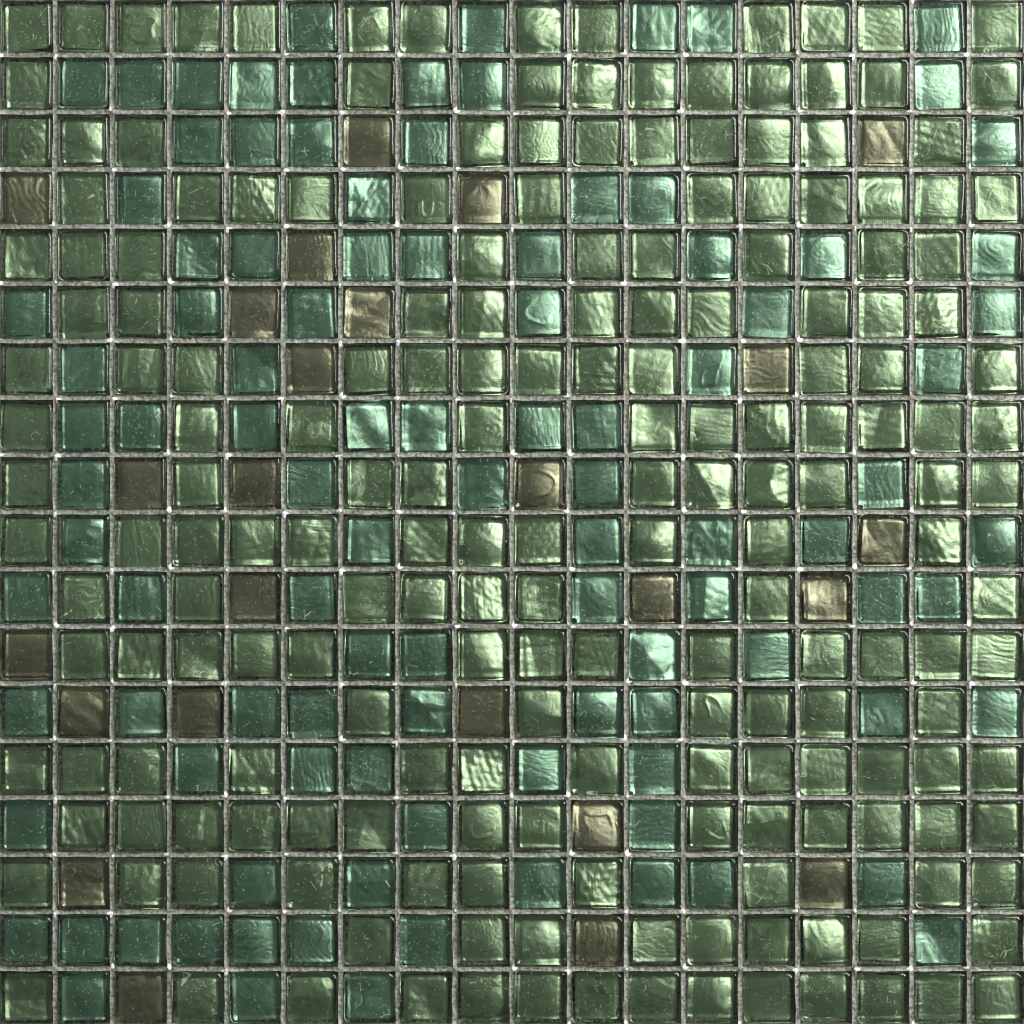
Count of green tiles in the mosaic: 196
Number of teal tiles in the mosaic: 103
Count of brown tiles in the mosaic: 25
